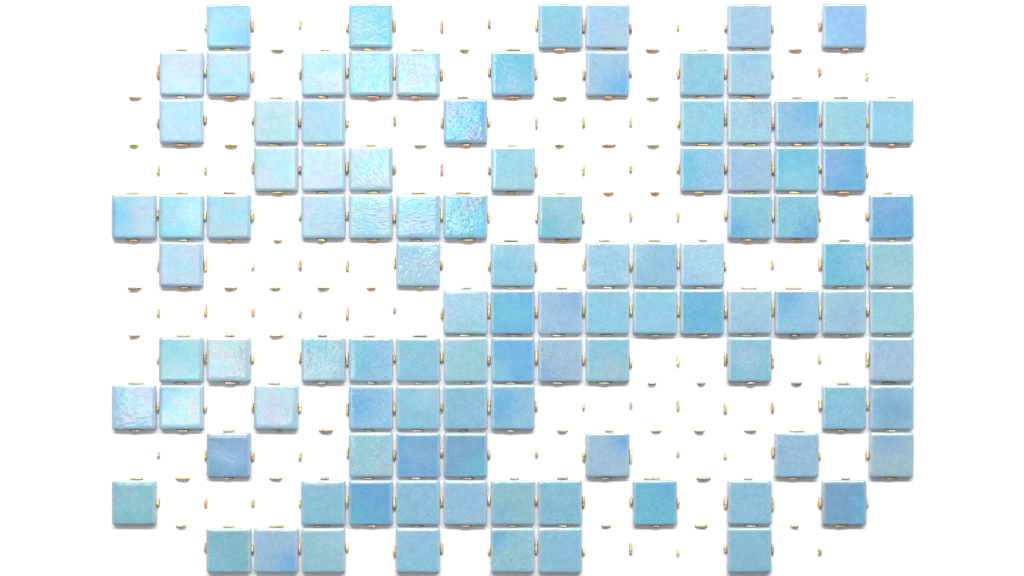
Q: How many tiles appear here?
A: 105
